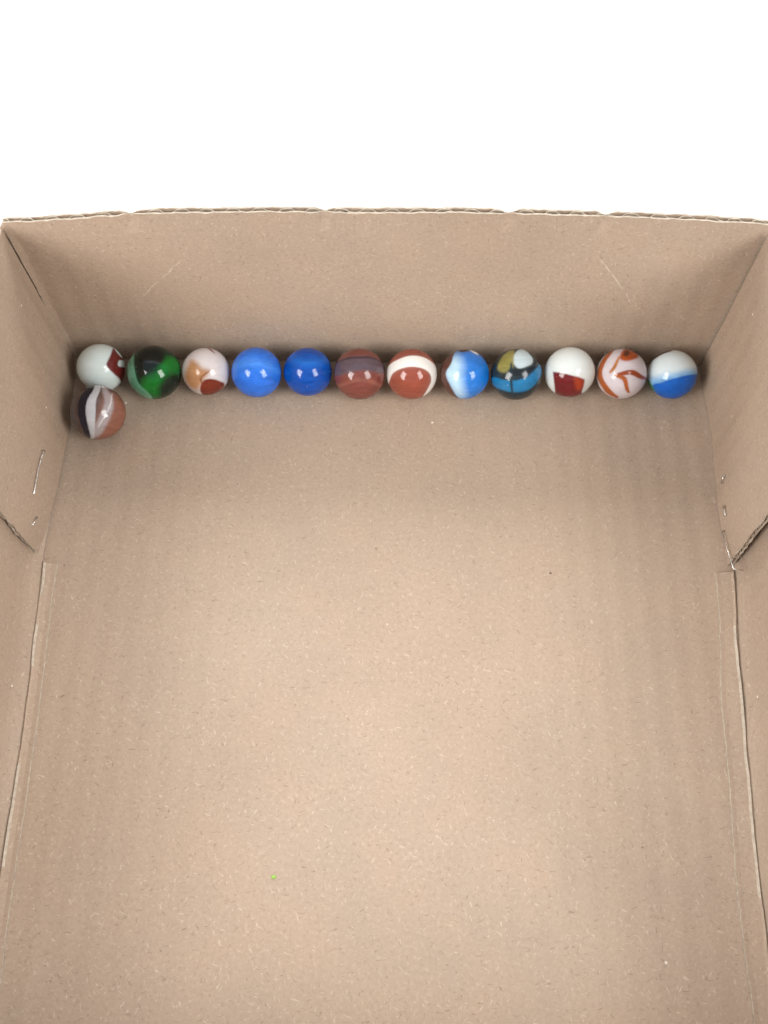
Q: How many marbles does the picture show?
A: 13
